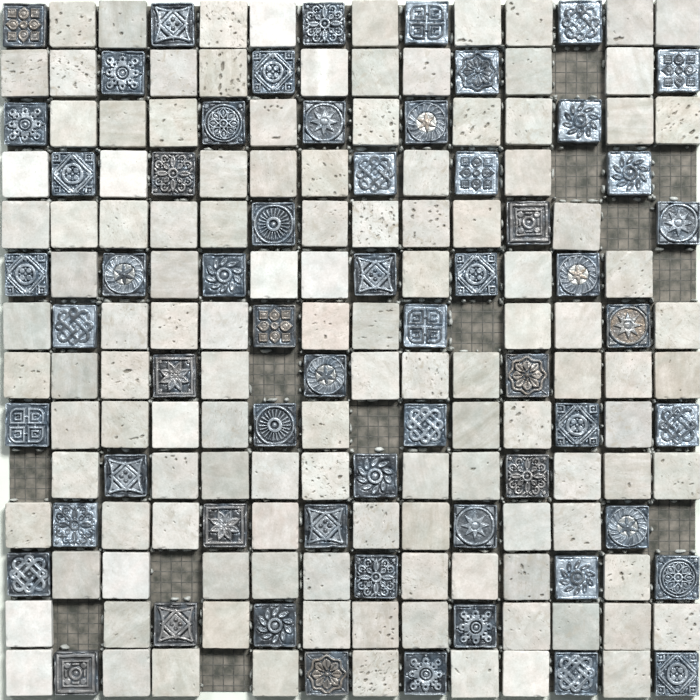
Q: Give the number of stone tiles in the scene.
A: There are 123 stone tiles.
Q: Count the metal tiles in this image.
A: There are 60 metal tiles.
